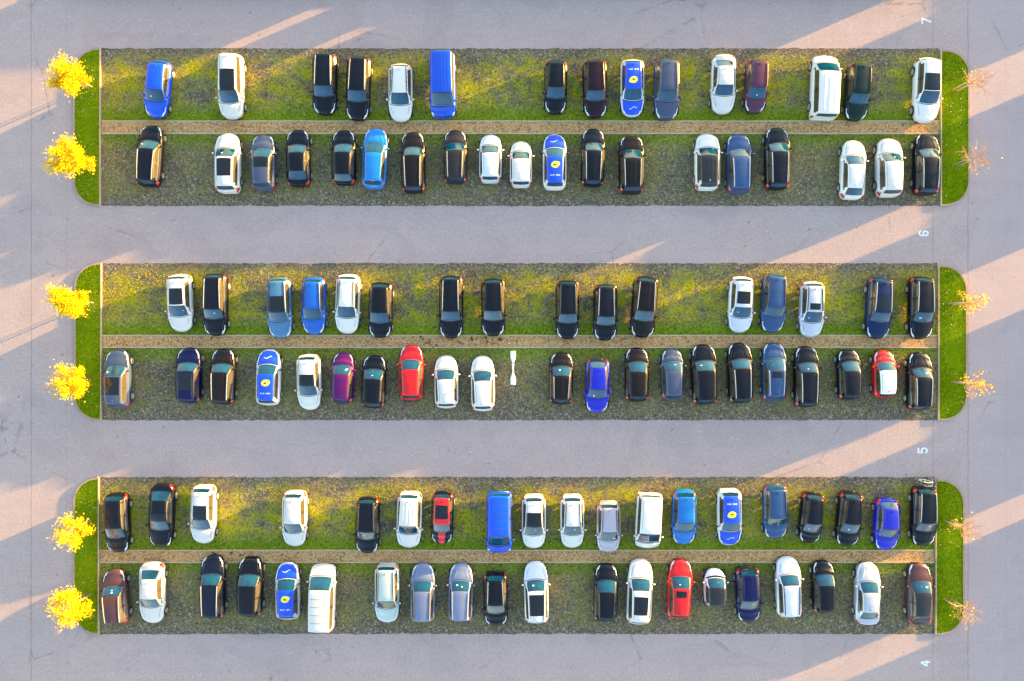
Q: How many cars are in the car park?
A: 110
